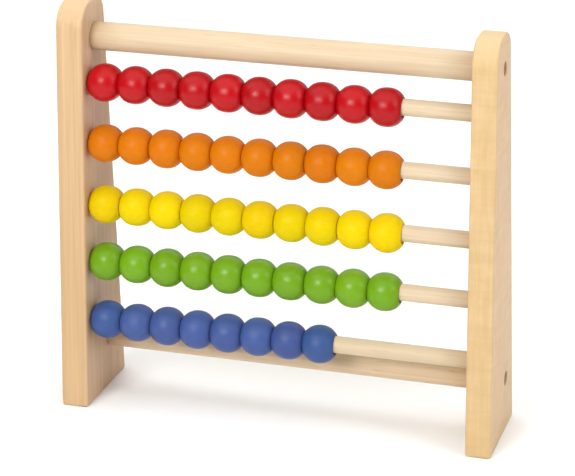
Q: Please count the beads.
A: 48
